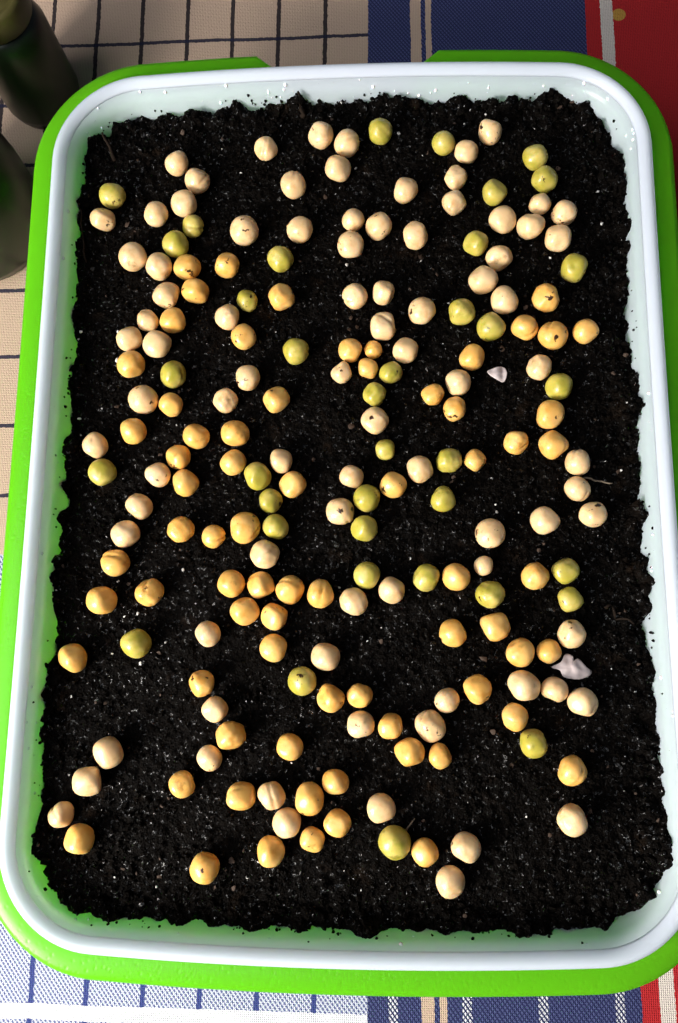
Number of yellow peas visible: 72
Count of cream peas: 85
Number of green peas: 37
